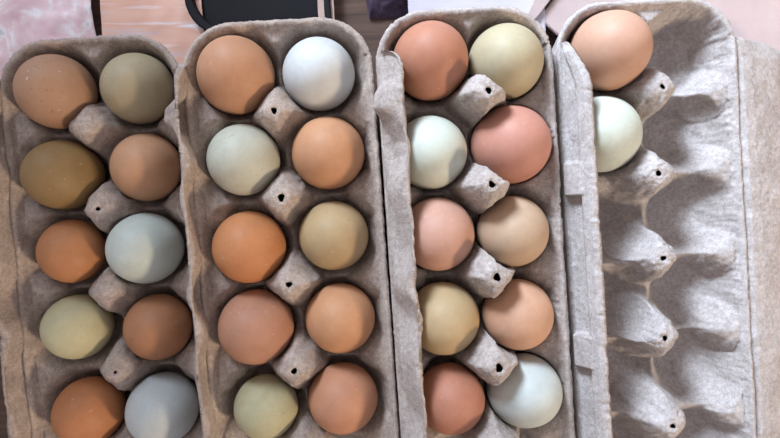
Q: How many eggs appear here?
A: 32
